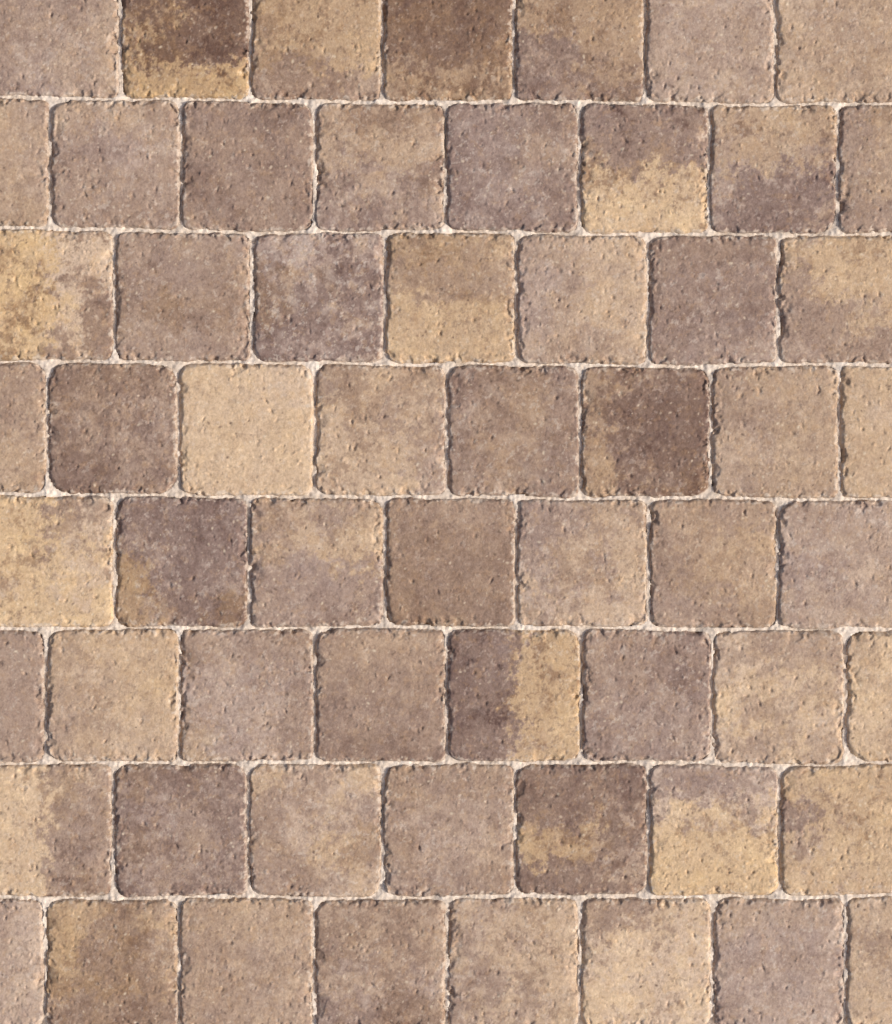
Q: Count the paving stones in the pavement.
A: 60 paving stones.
